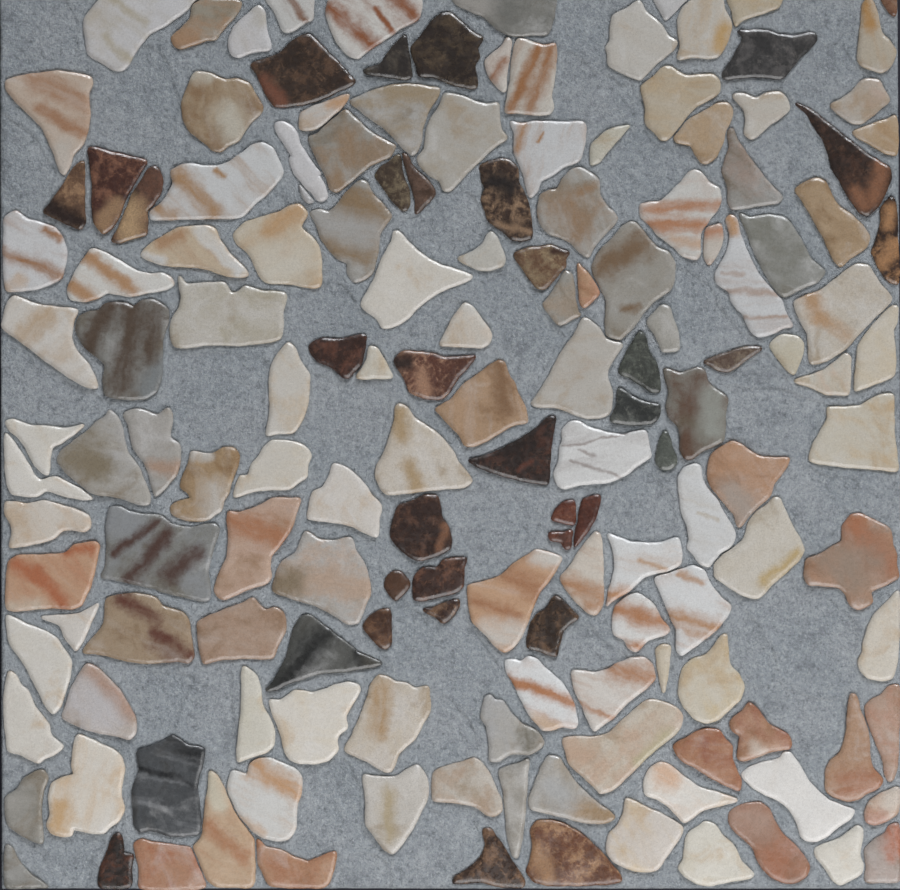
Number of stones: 158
